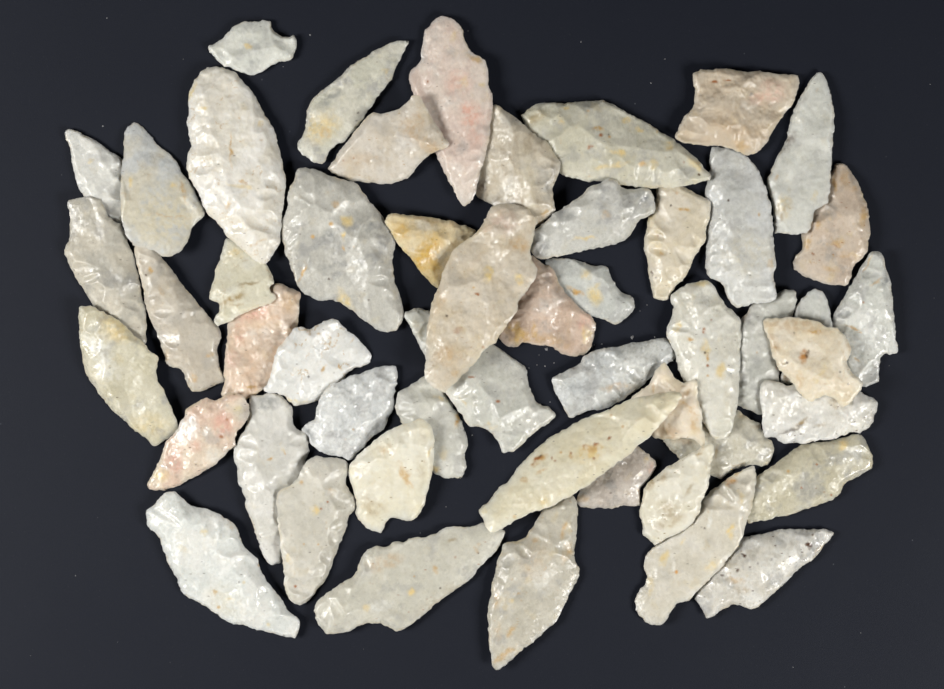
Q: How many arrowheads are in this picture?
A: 51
